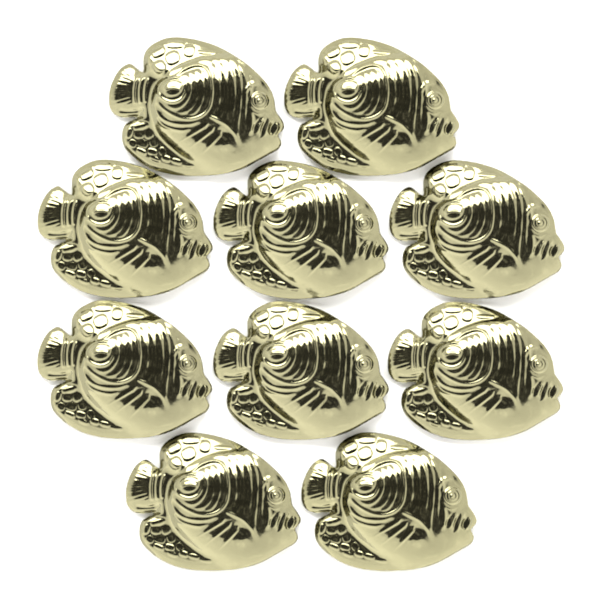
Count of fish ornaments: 10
